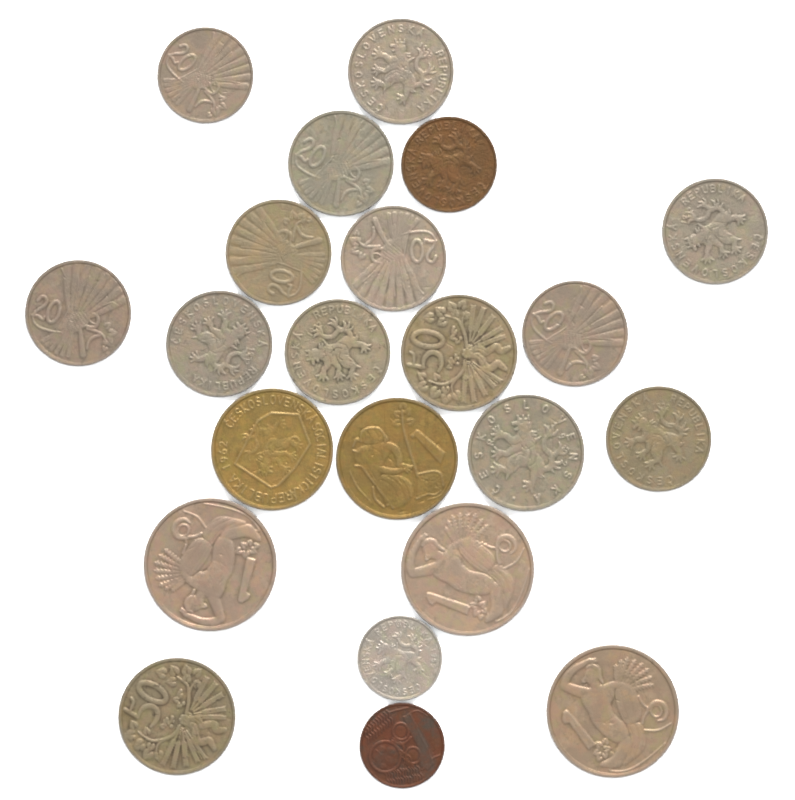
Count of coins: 22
